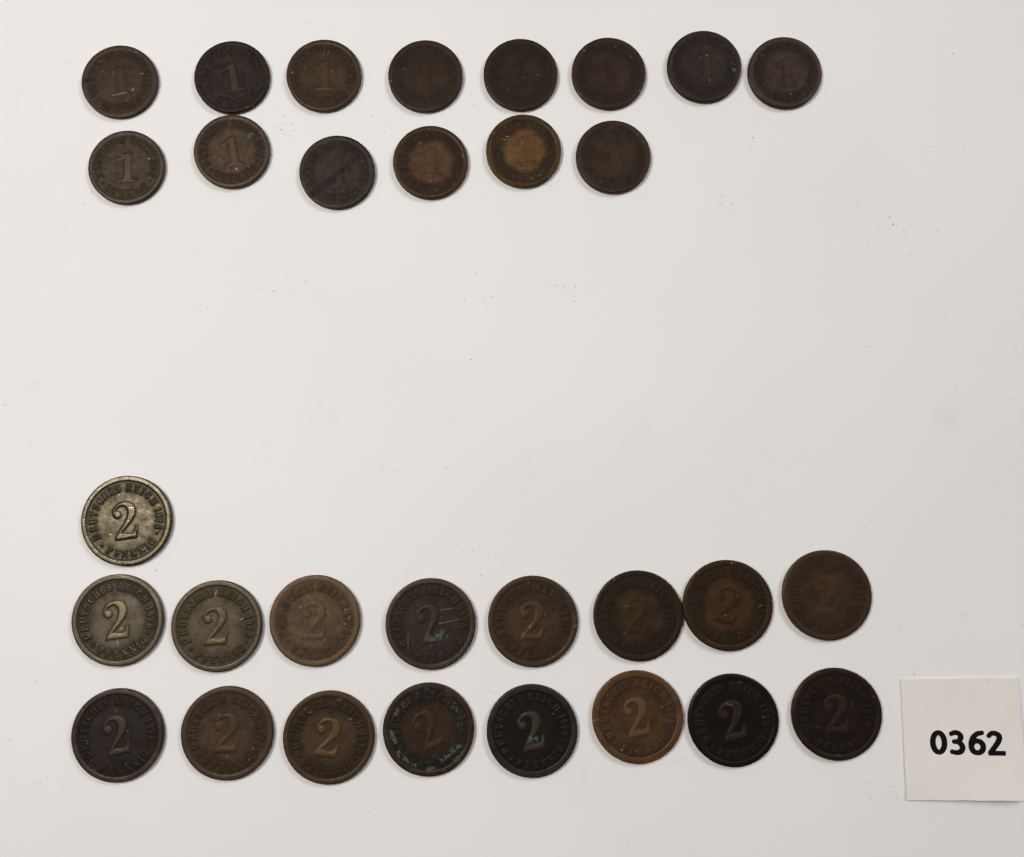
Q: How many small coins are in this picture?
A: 14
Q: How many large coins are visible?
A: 17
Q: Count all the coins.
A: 31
